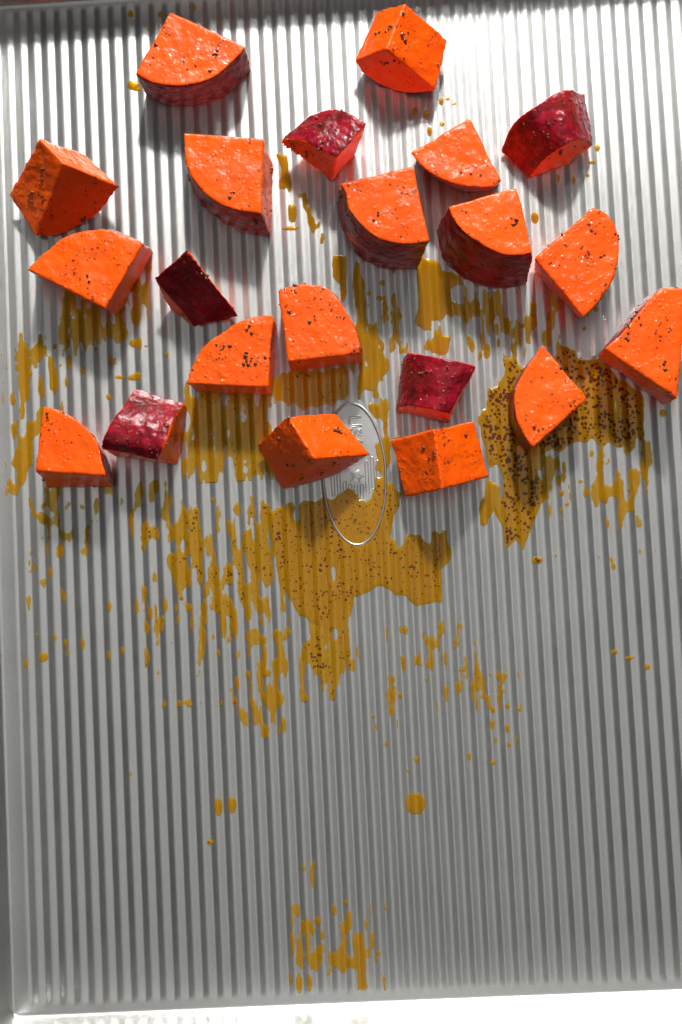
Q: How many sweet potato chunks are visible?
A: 21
